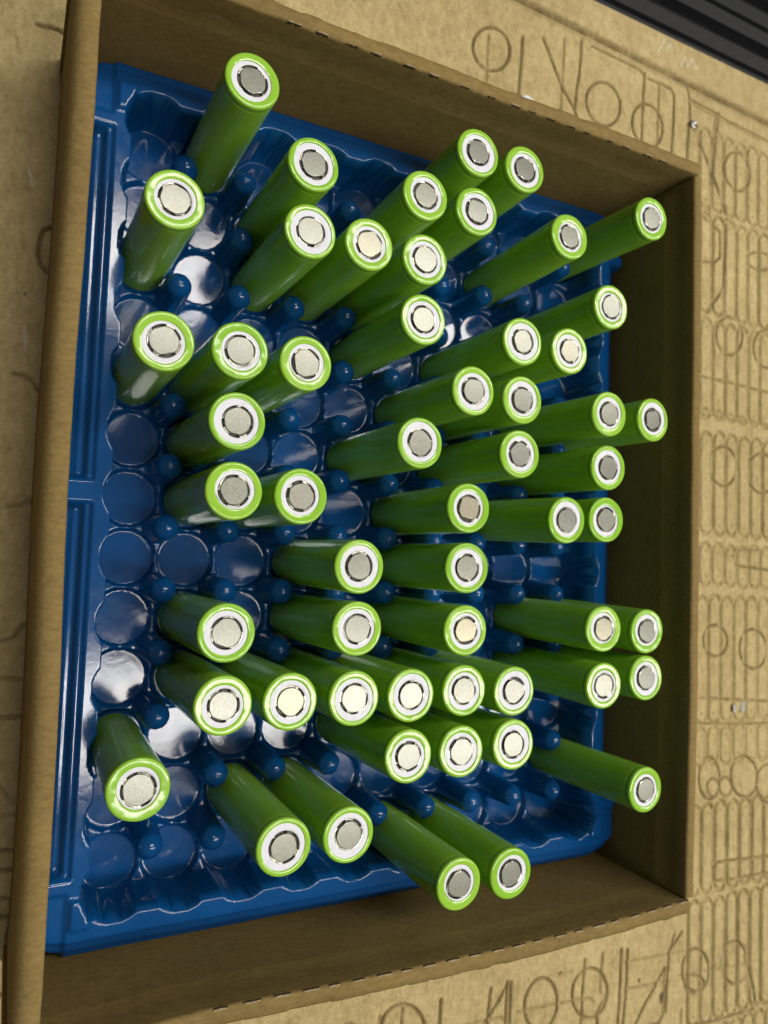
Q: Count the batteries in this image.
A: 56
